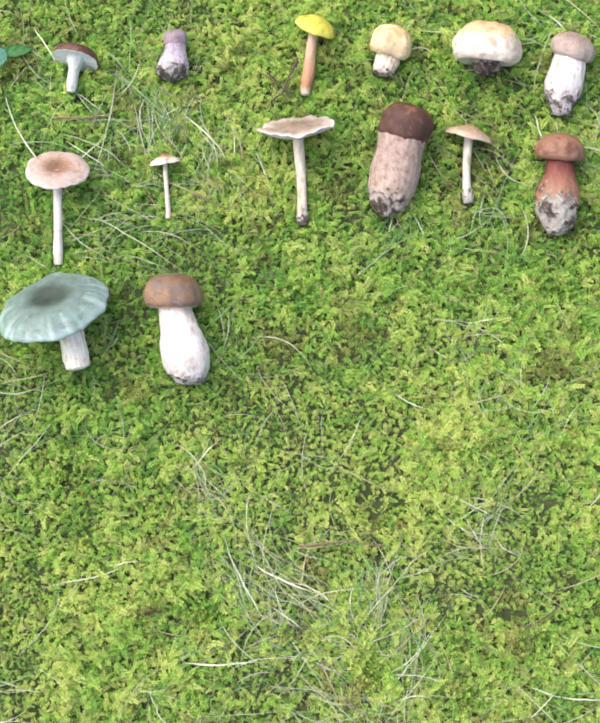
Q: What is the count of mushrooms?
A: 14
